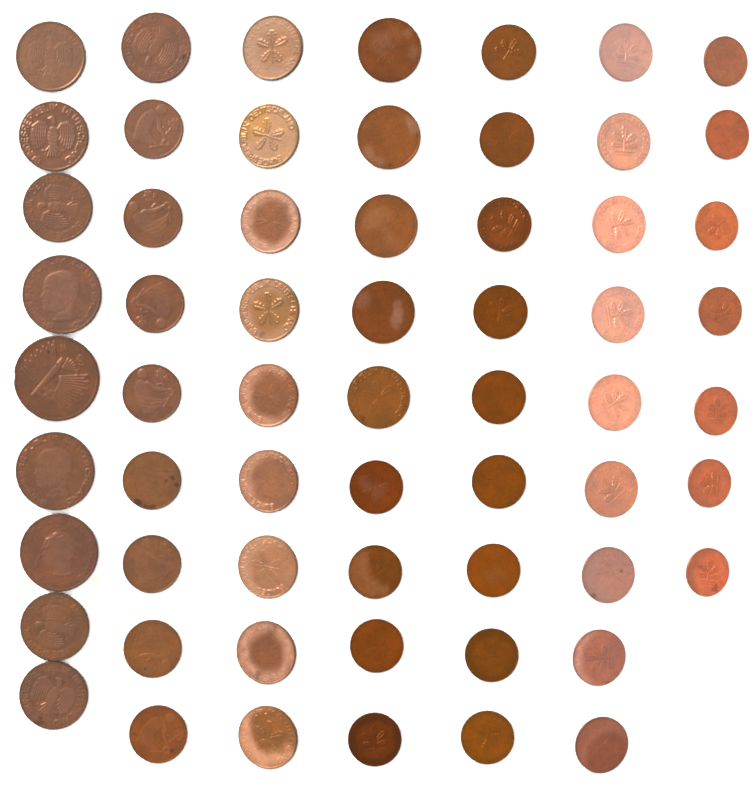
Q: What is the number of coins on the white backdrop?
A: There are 61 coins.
